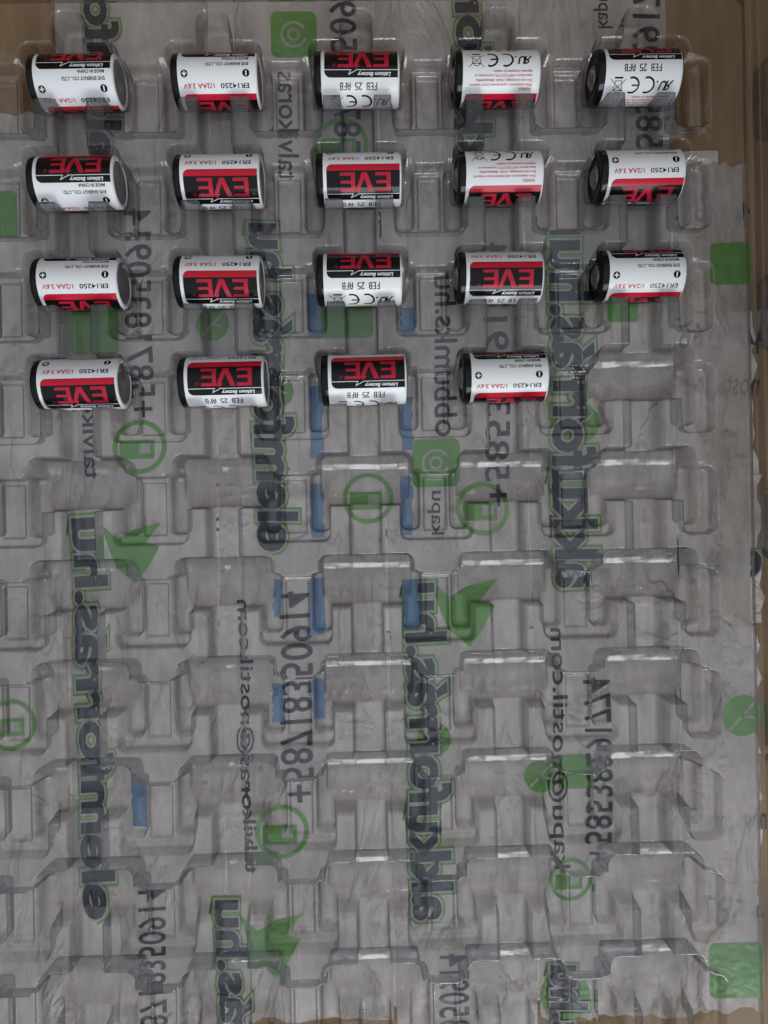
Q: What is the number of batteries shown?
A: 19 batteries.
